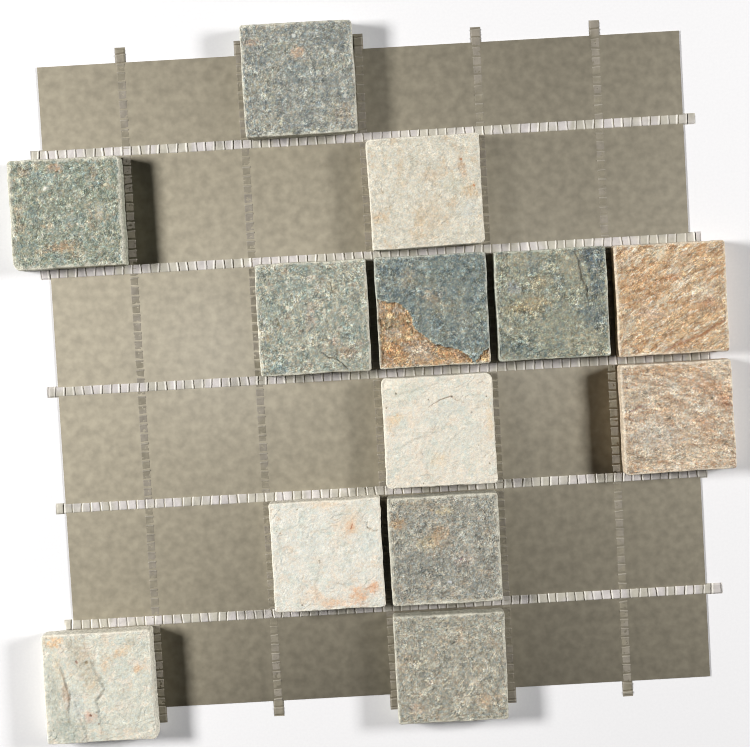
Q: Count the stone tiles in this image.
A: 13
